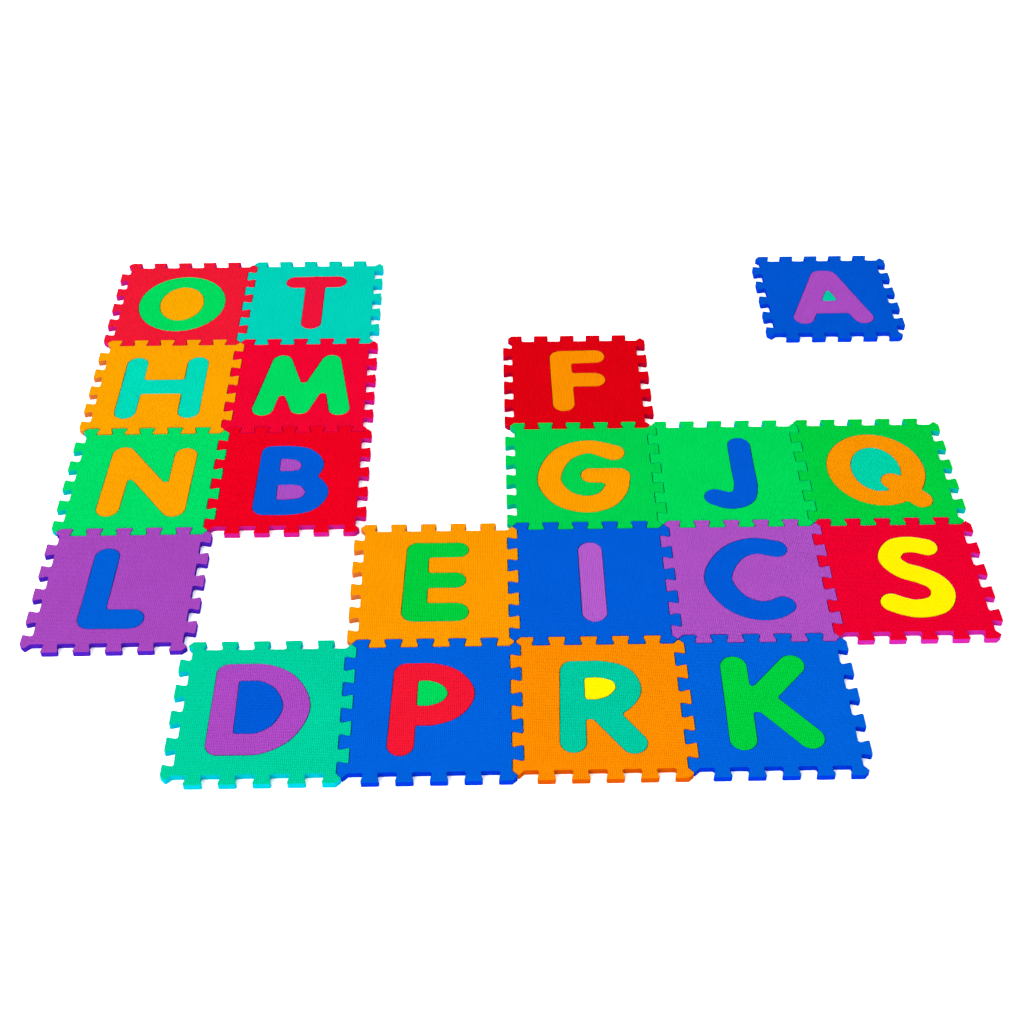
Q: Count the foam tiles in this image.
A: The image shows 20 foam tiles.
